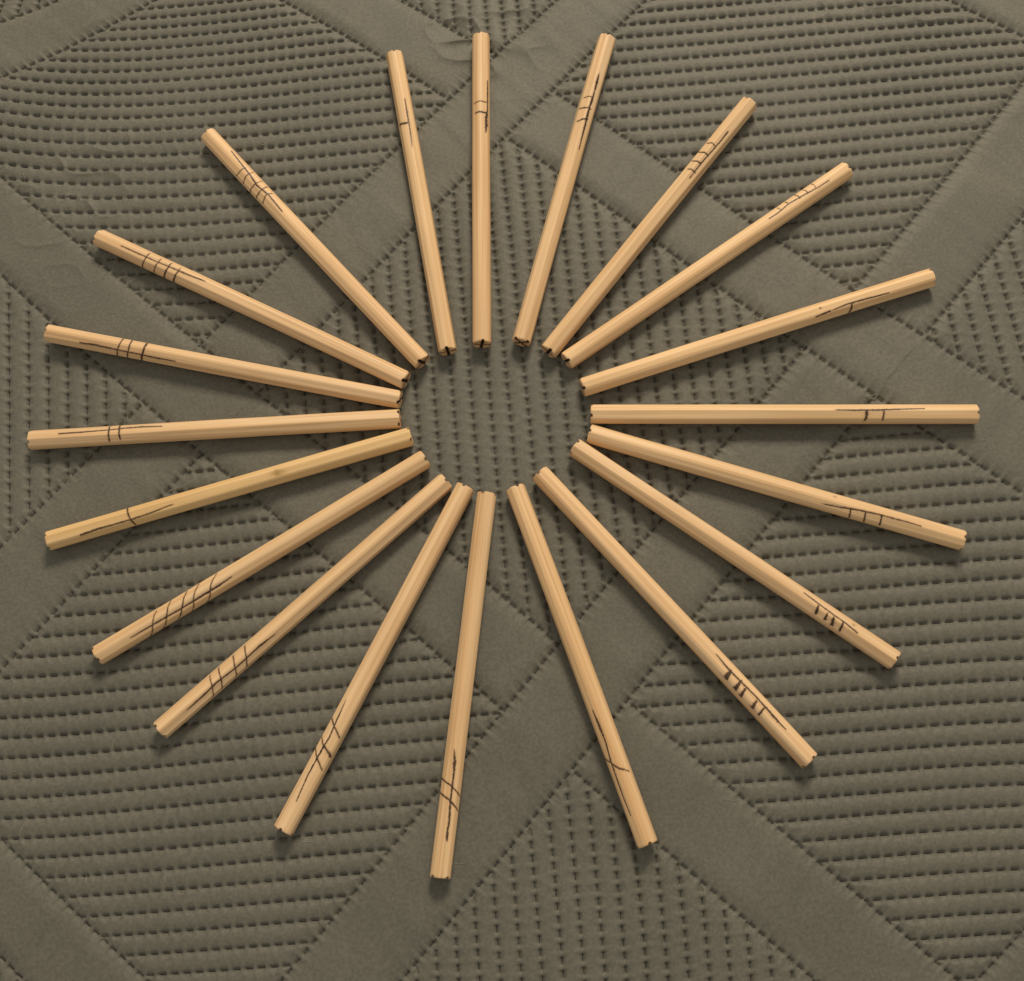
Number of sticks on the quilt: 20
